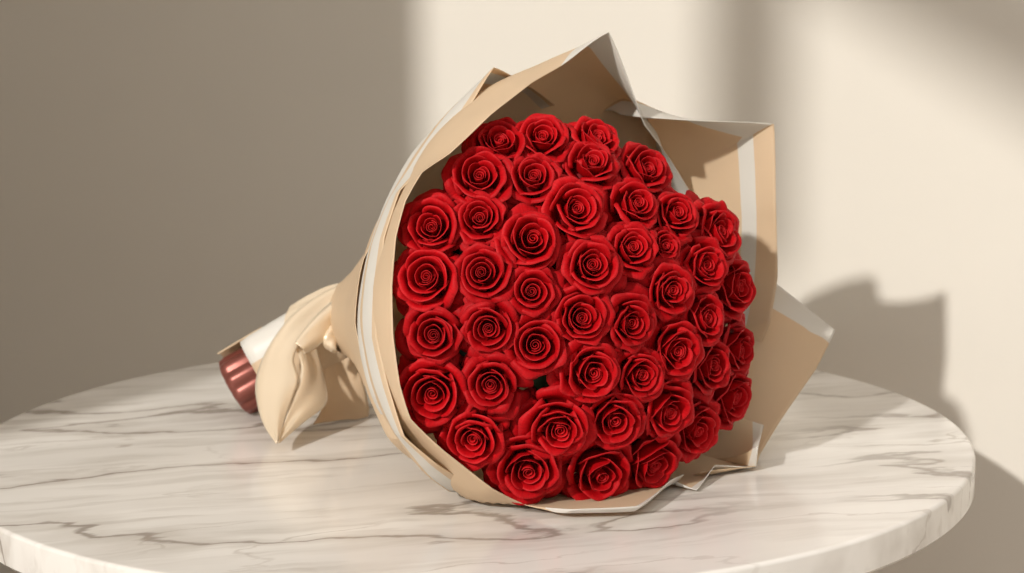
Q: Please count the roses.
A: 45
